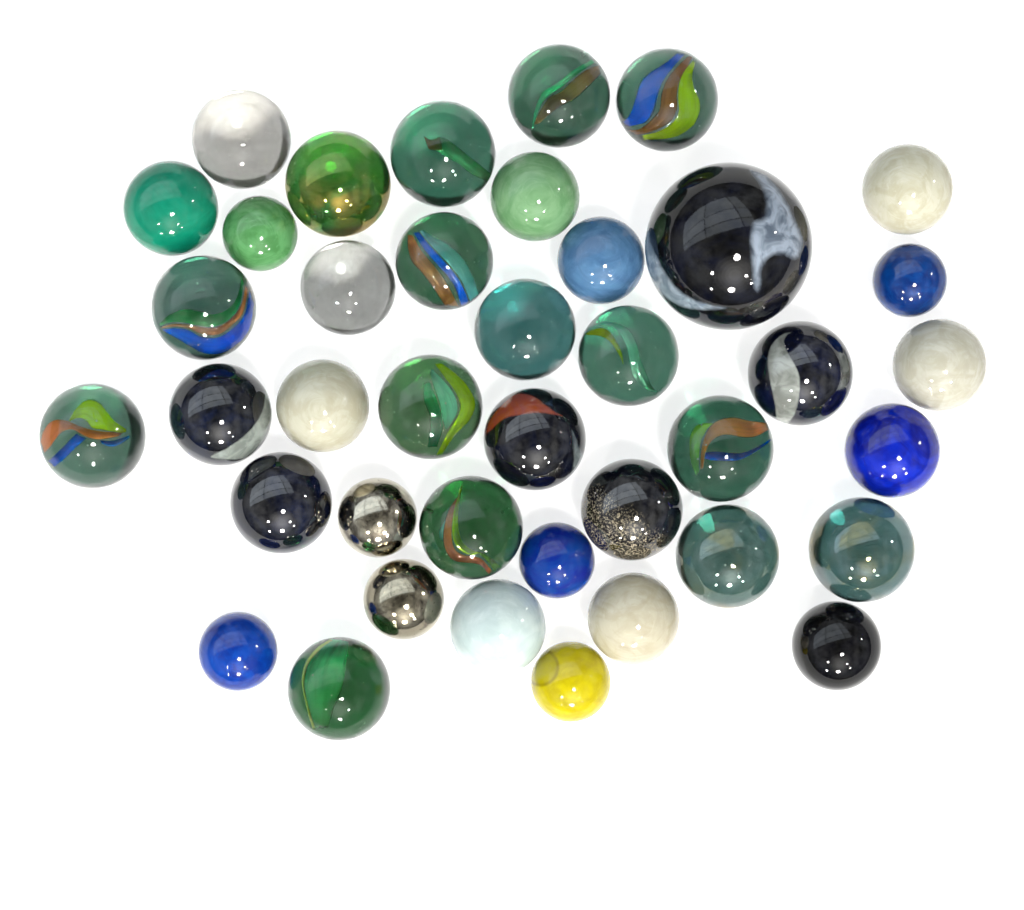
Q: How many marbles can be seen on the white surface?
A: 40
